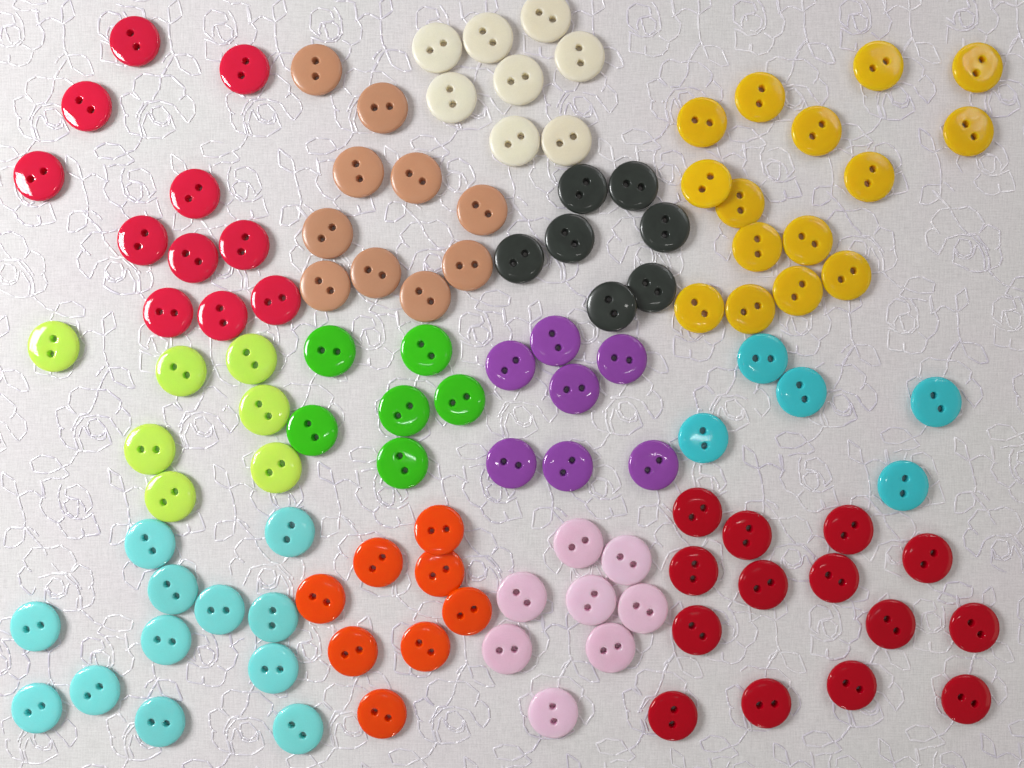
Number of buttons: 118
